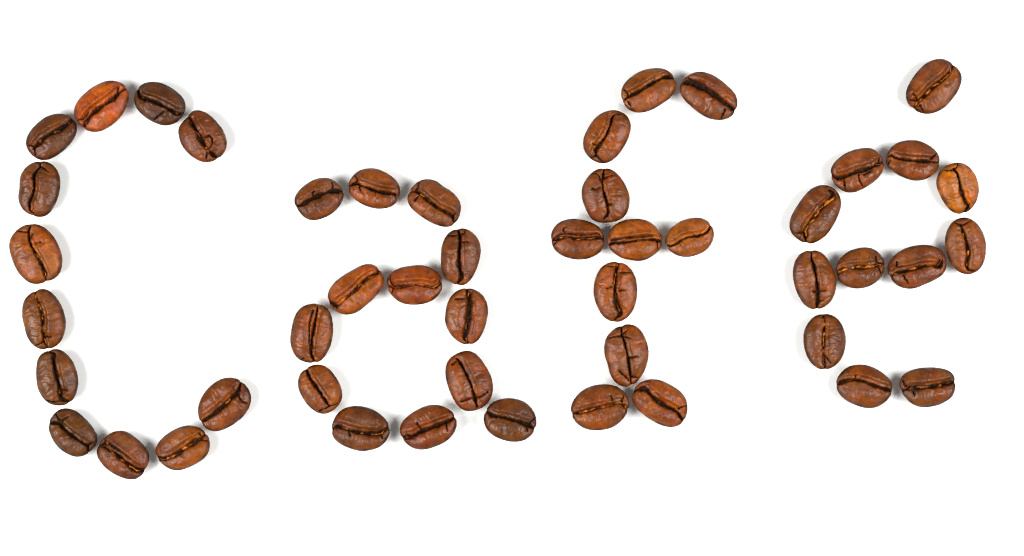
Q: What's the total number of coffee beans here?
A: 48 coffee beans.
